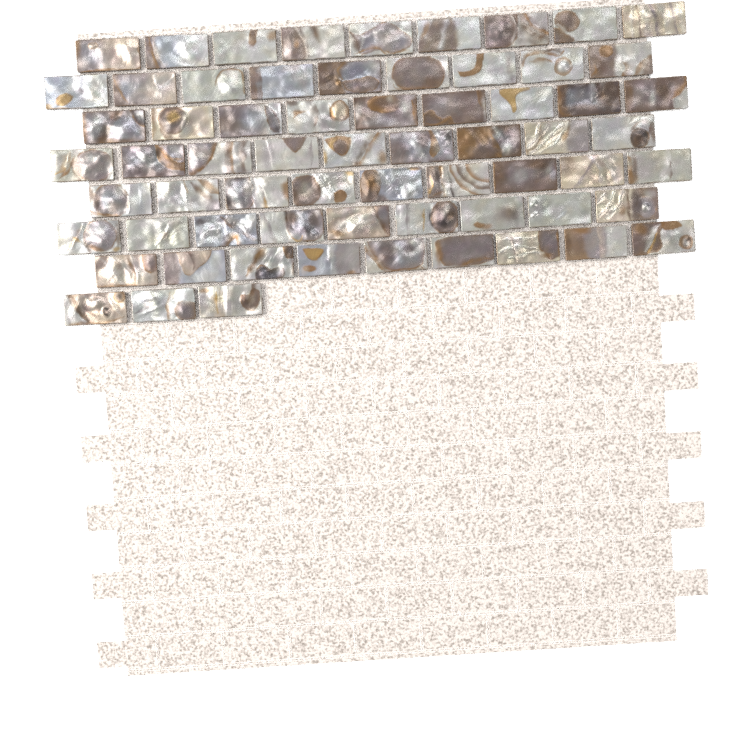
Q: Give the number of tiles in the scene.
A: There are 66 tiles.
